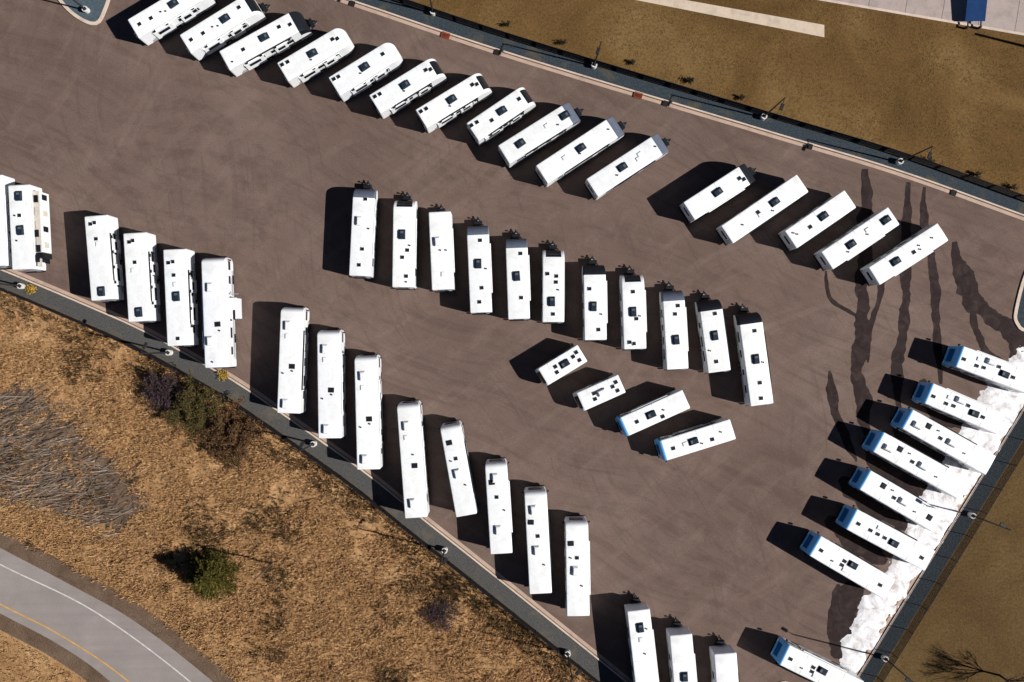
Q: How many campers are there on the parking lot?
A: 56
